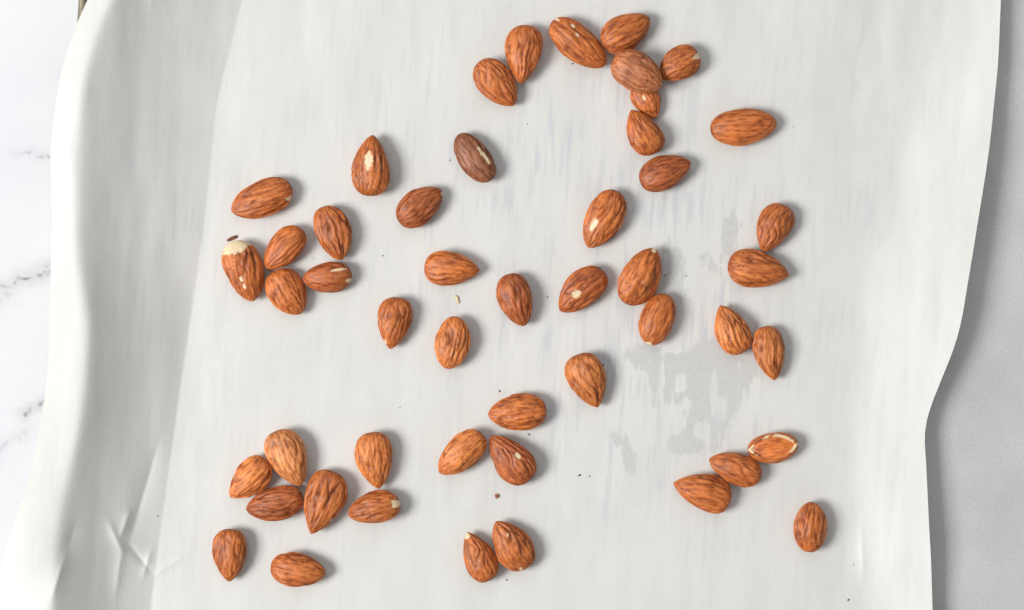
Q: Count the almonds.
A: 49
